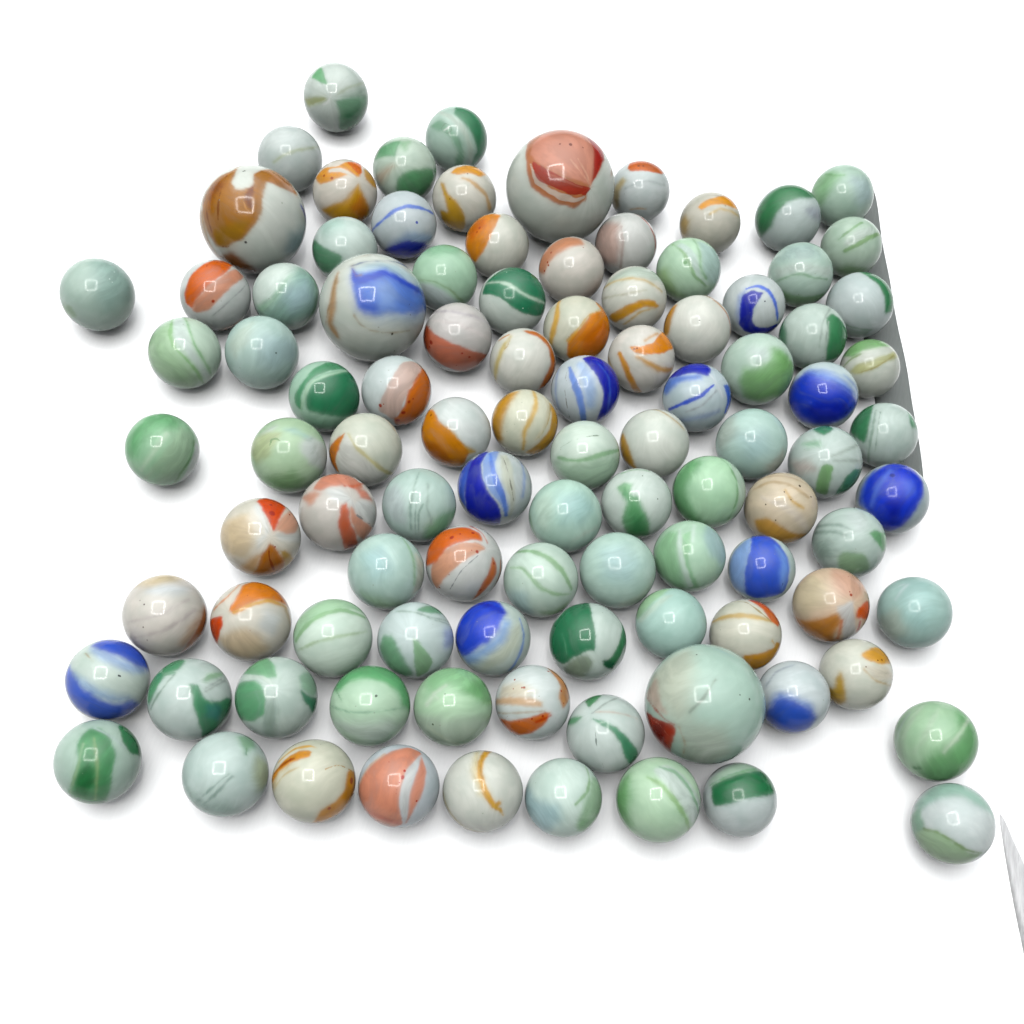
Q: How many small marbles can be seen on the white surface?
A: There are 96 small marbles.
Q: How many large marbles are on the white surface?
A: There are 4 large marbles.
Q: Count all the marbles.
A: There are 100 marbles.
